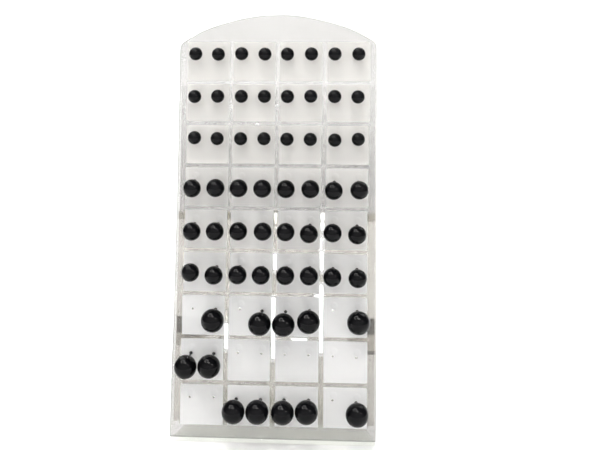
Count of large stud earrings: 12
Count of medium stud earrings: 24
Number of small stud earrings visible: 24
